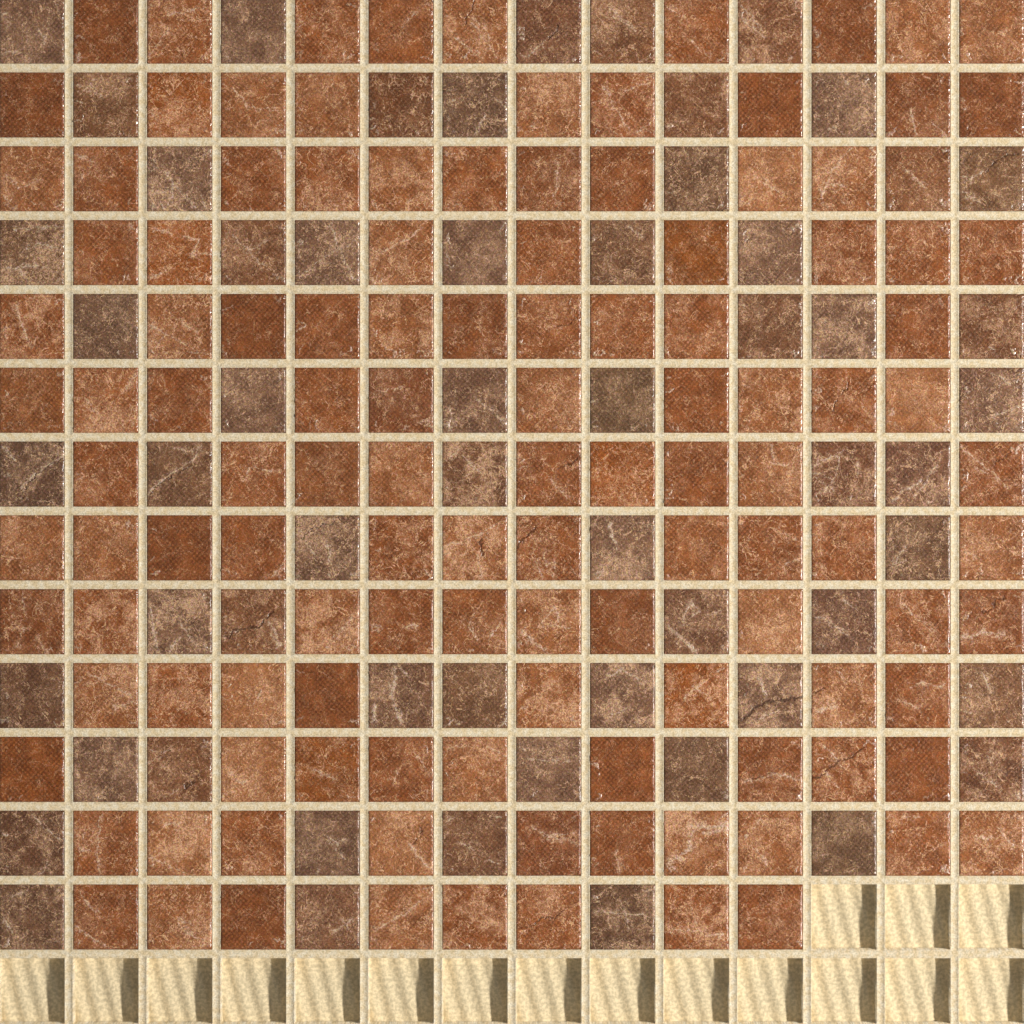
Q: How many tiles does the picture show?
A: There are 179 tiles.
